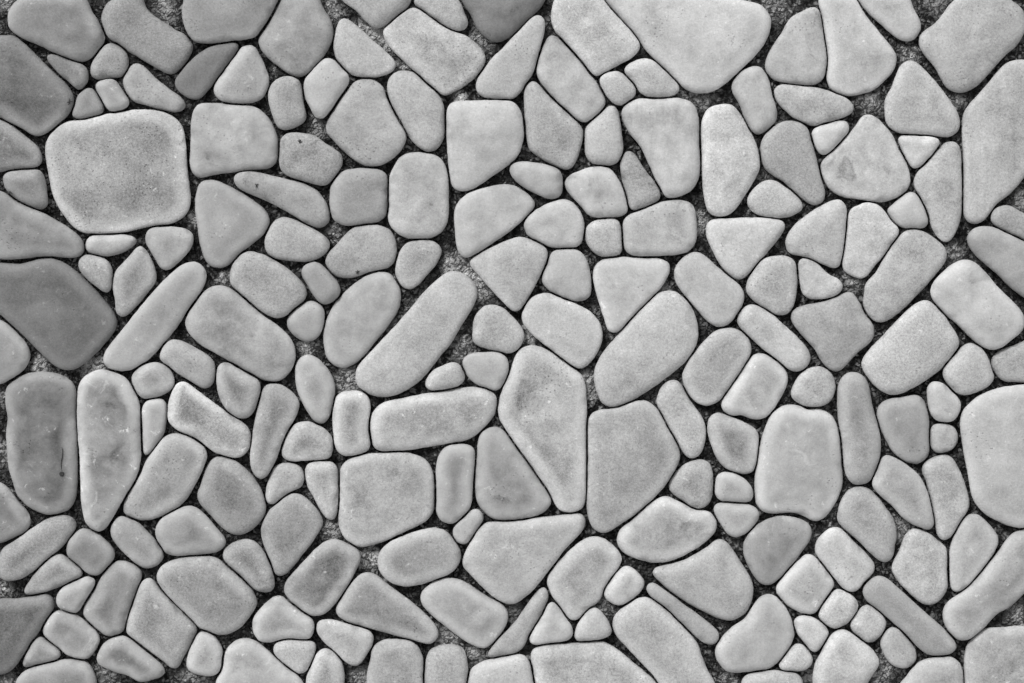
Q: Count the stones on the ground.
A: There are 200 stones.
